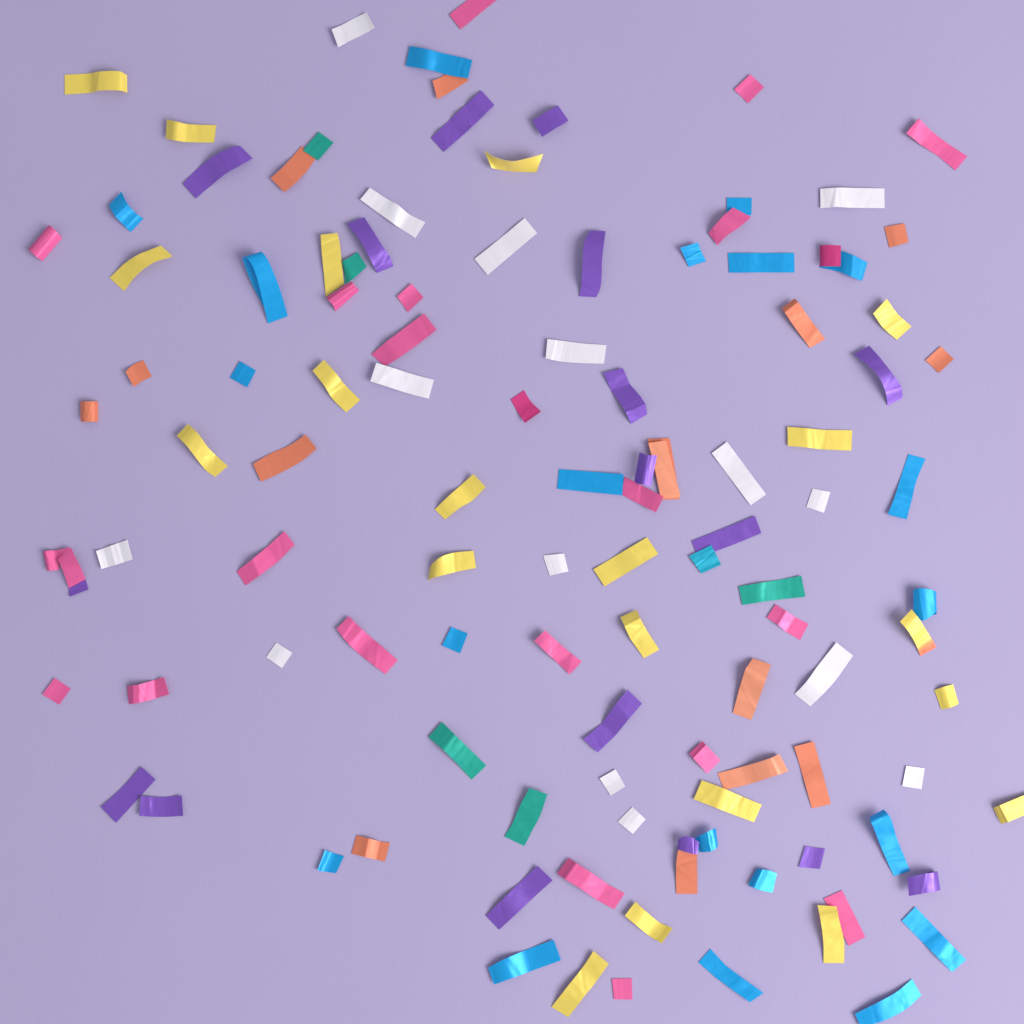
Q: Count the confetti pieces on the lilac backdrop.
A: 114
